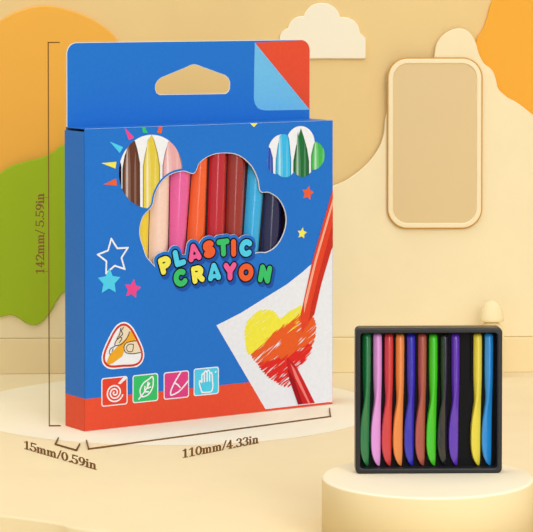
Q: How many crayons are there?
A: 11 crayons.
